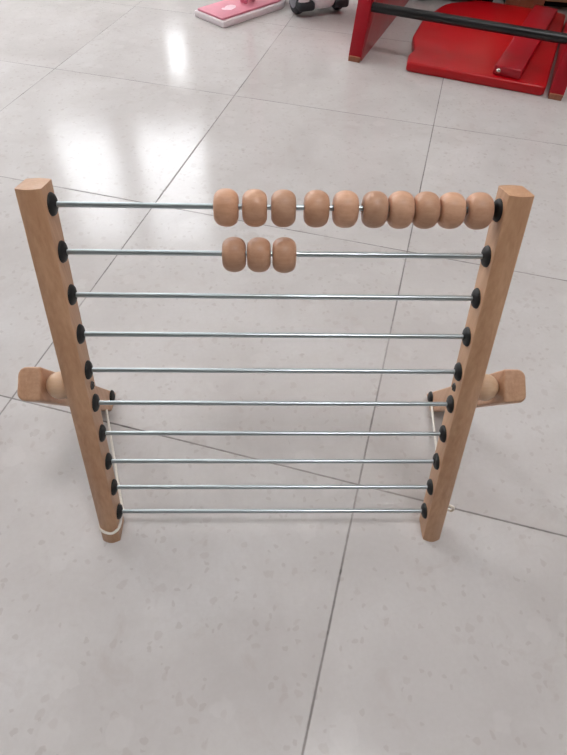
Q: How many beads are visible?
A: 13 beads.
